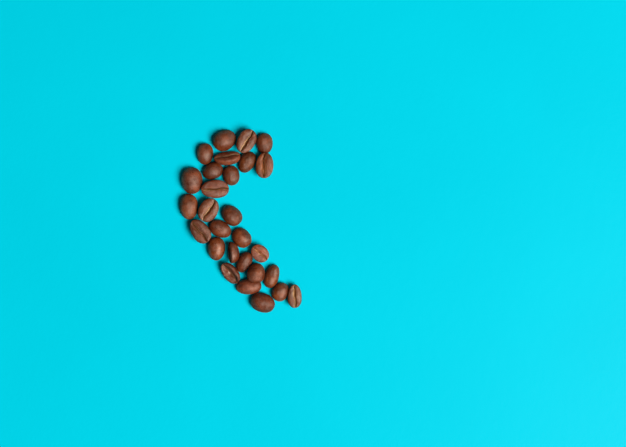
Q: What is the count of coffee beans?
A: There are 28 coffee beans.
